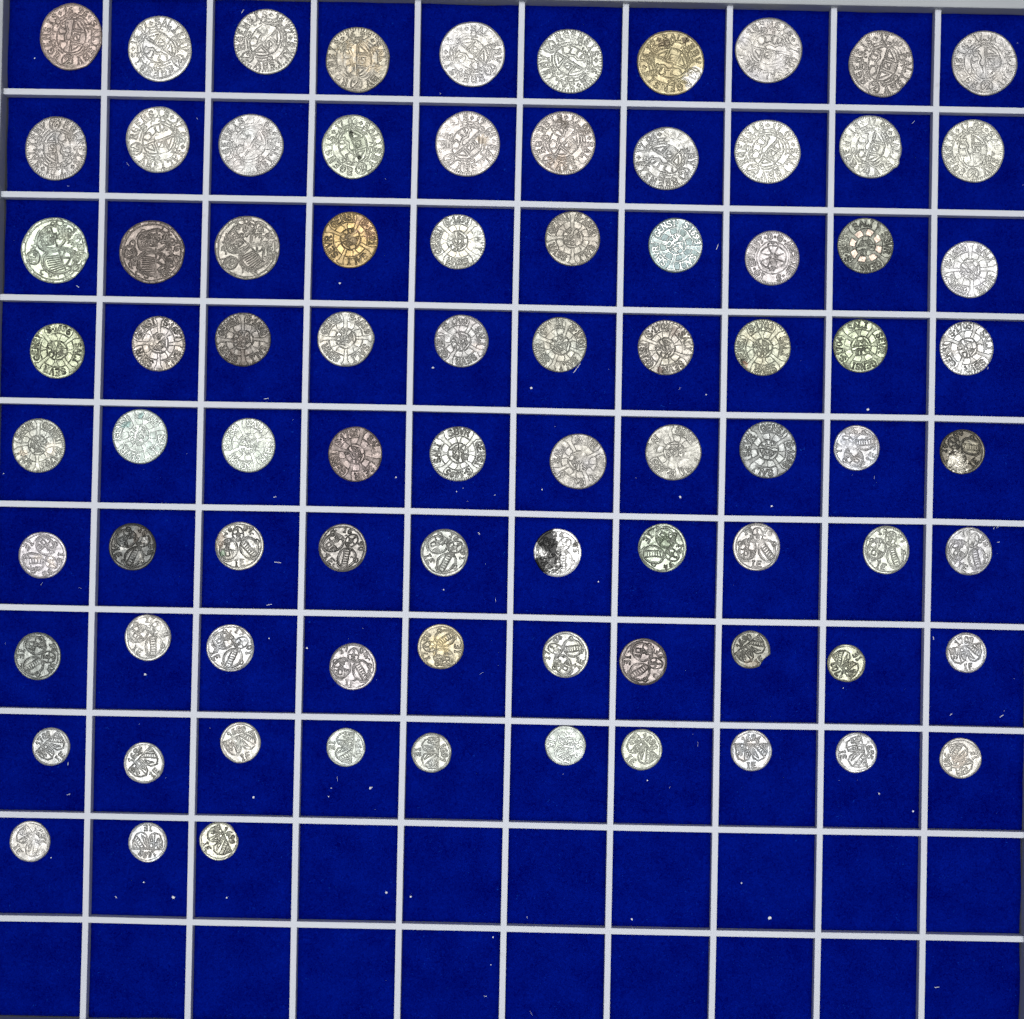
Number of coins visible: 83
